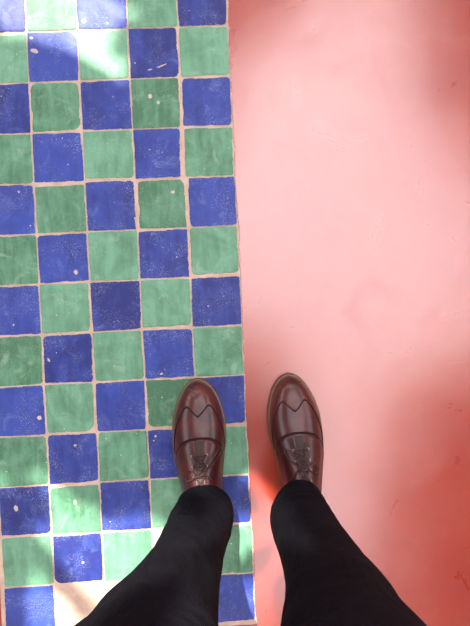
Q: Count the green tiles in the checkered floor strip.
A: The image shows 30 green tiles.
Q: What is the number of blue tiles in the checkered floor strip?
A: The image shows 31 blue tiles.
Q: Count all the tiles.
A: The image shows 61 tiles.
